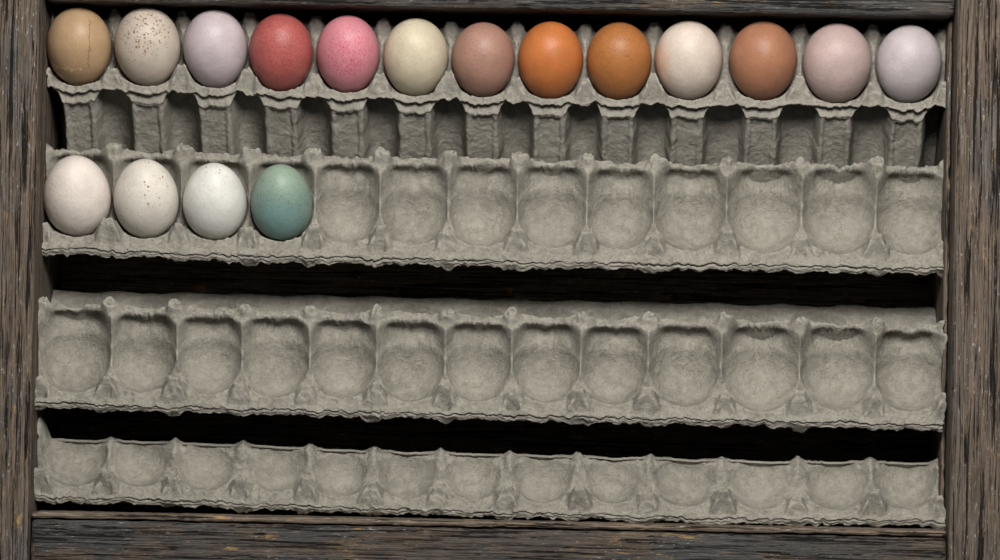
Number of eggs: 17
